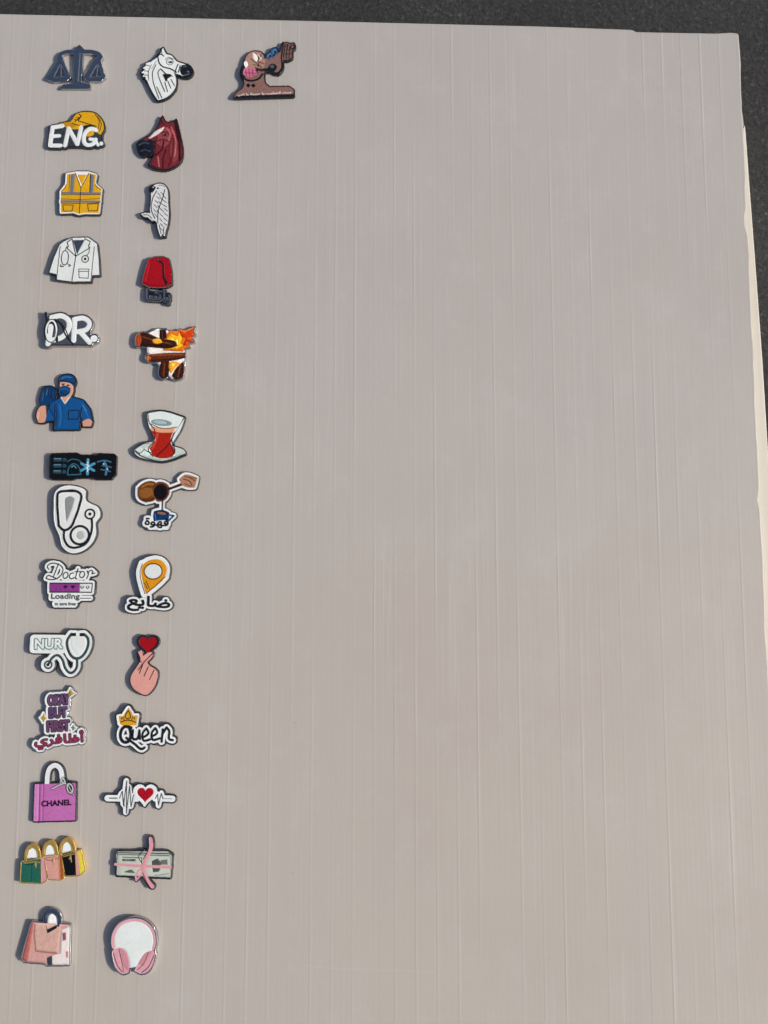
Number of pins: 28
